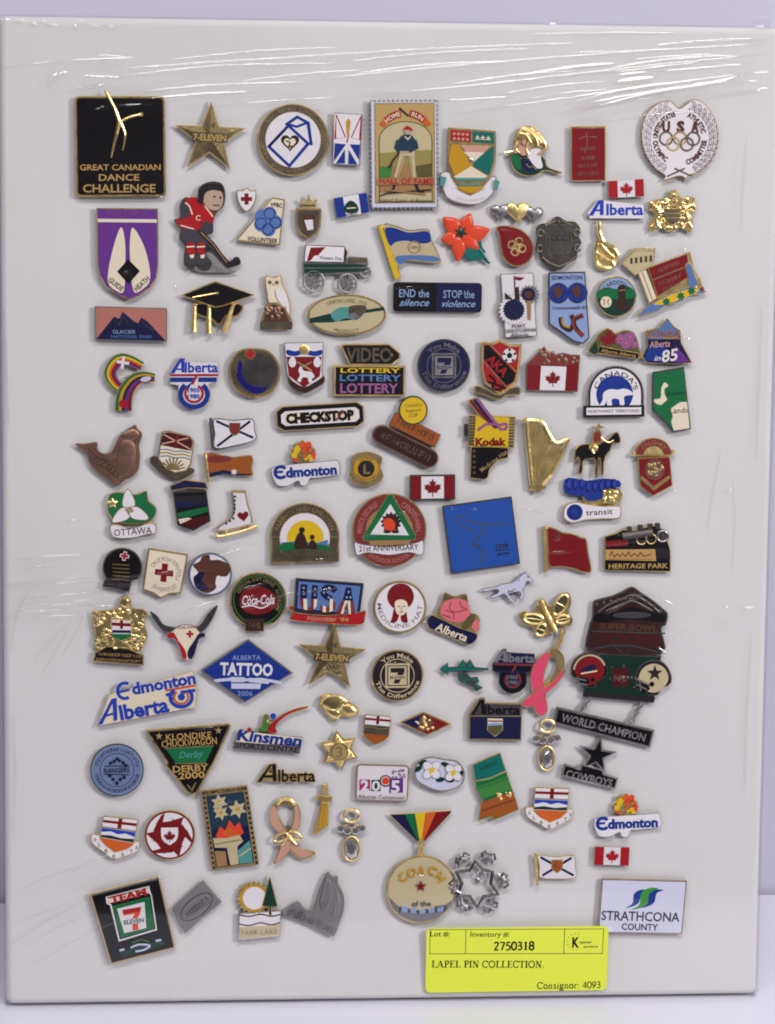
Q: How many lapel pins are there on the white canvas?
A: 116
